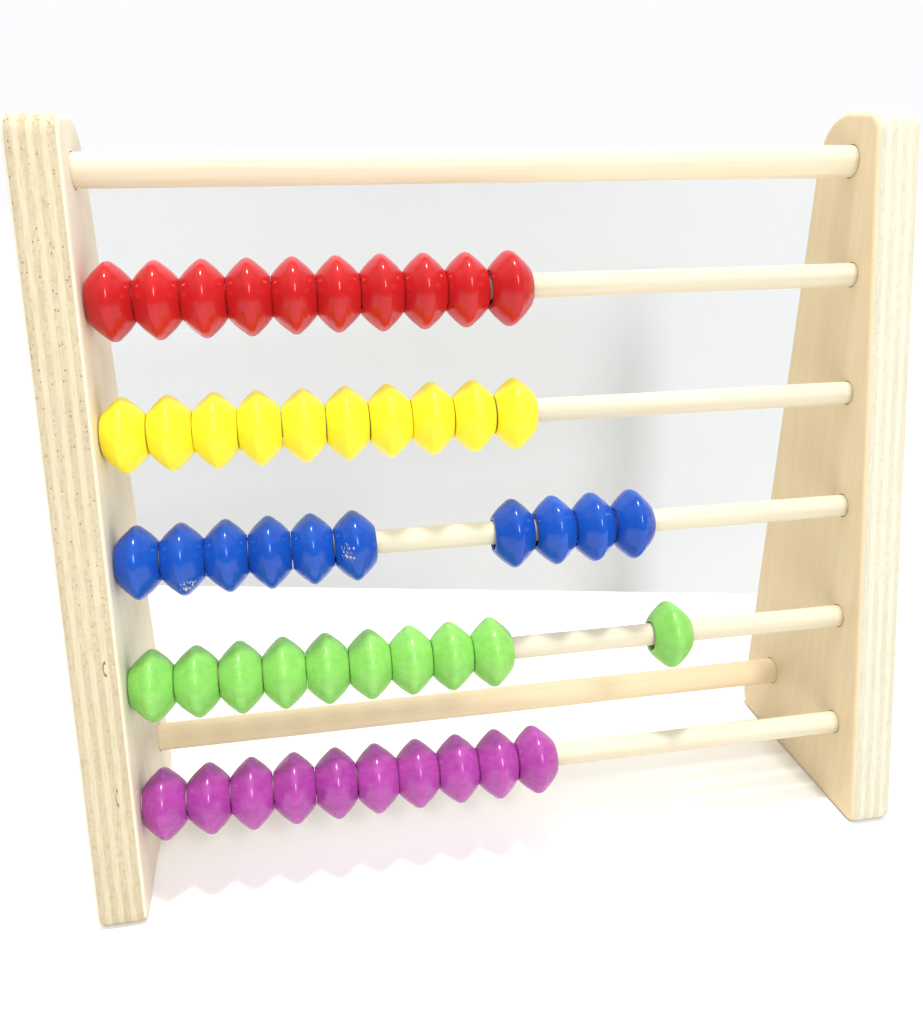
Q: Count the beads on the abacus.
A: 50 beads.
